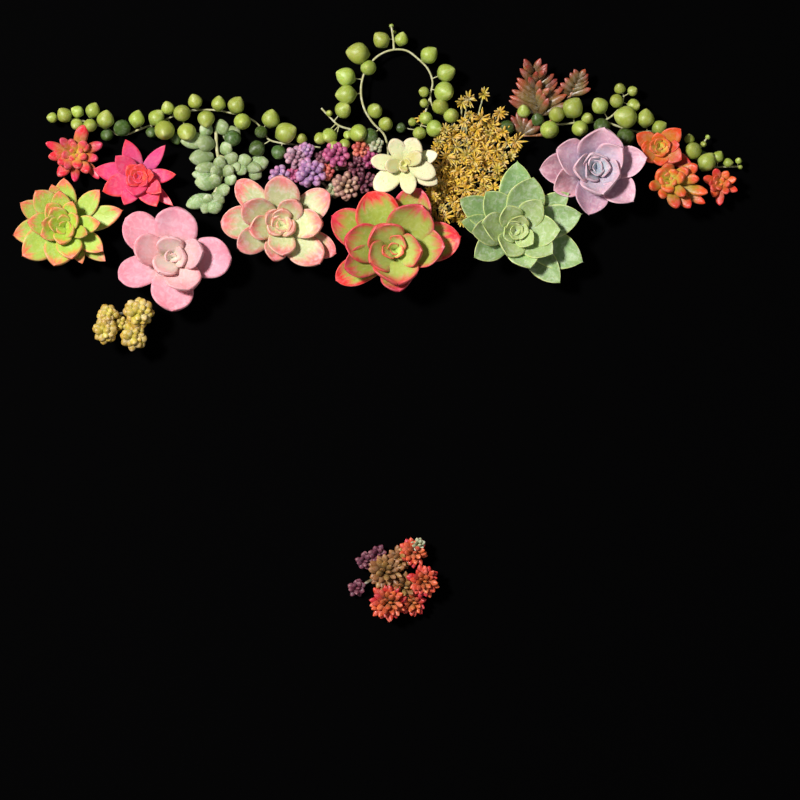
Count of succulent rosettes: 12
